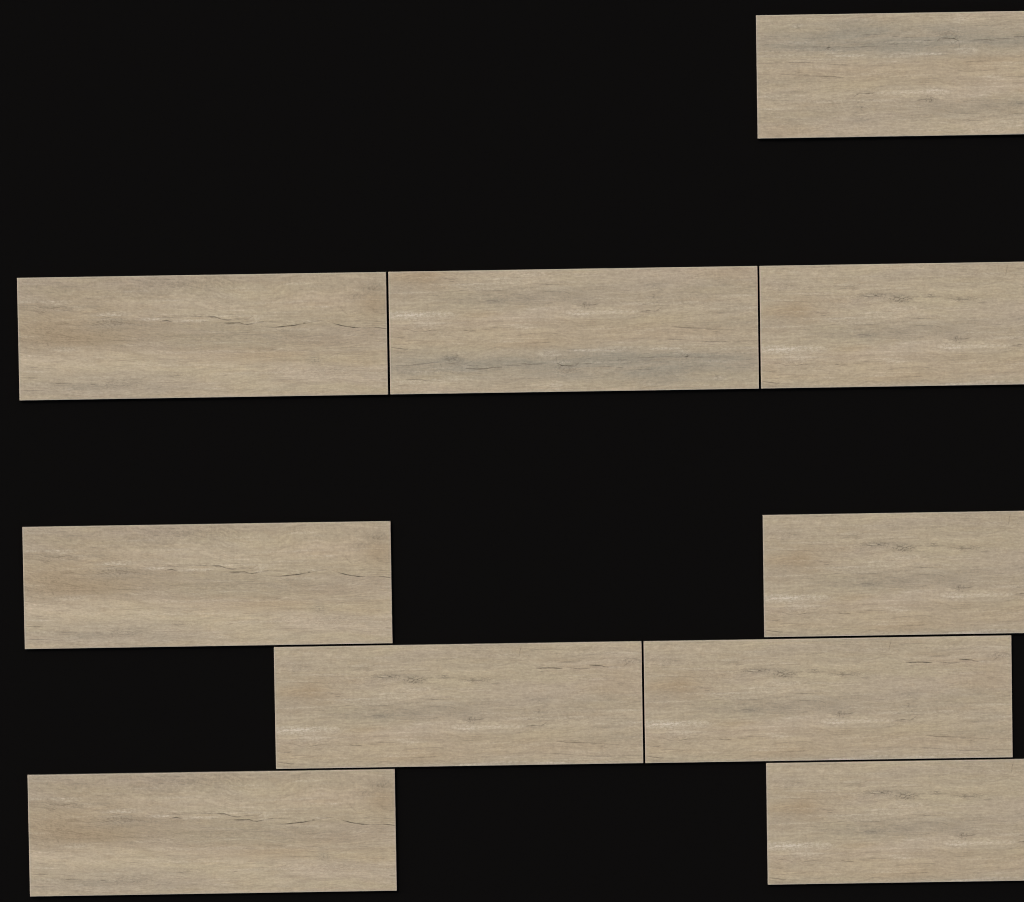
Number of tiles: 10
